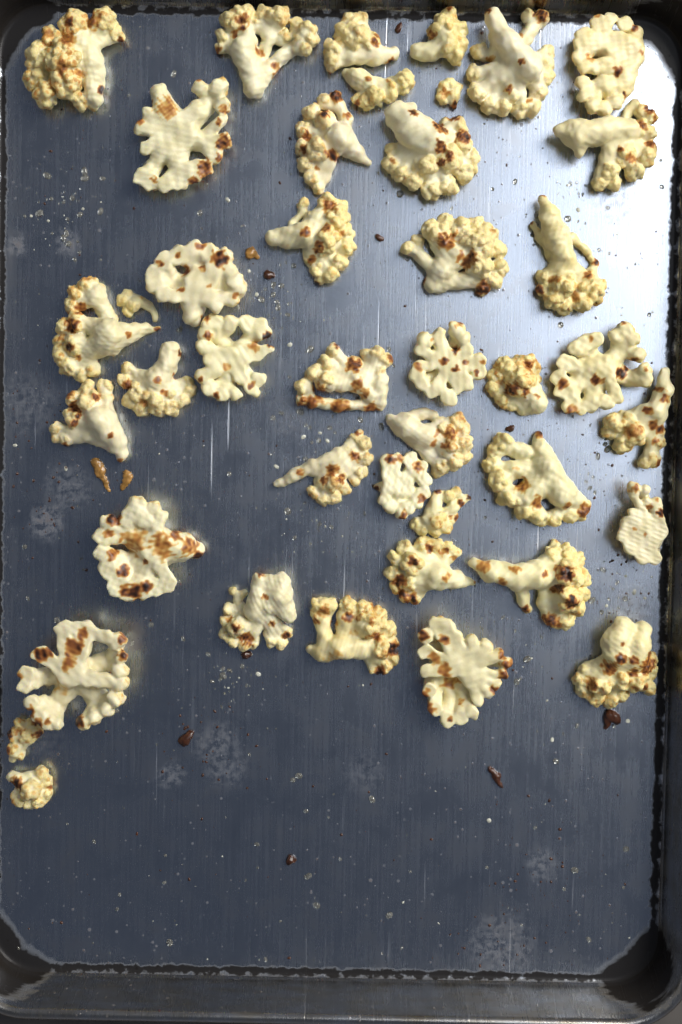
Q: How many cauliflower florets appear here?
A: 42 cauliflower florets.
